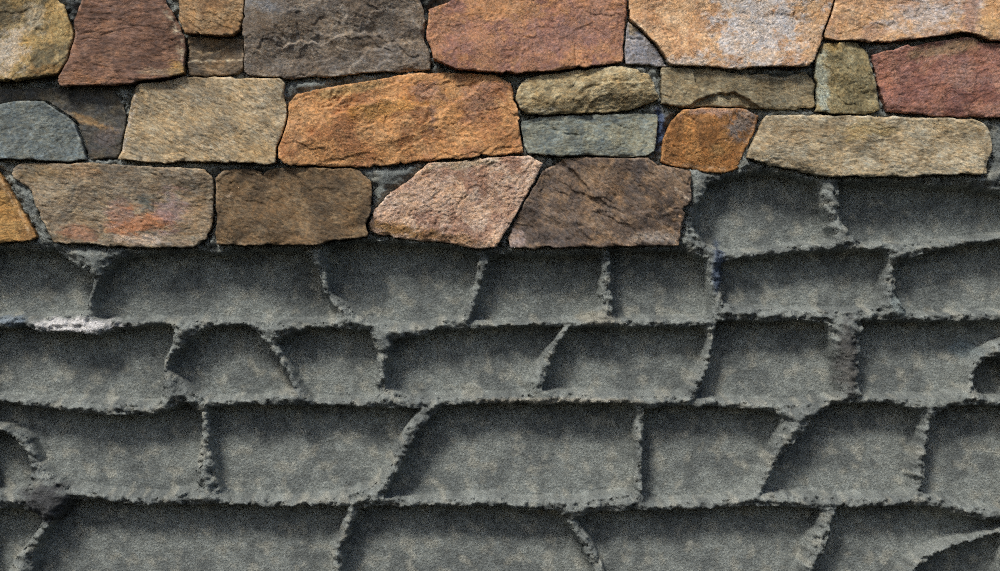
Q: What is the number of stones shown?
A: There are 25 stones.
